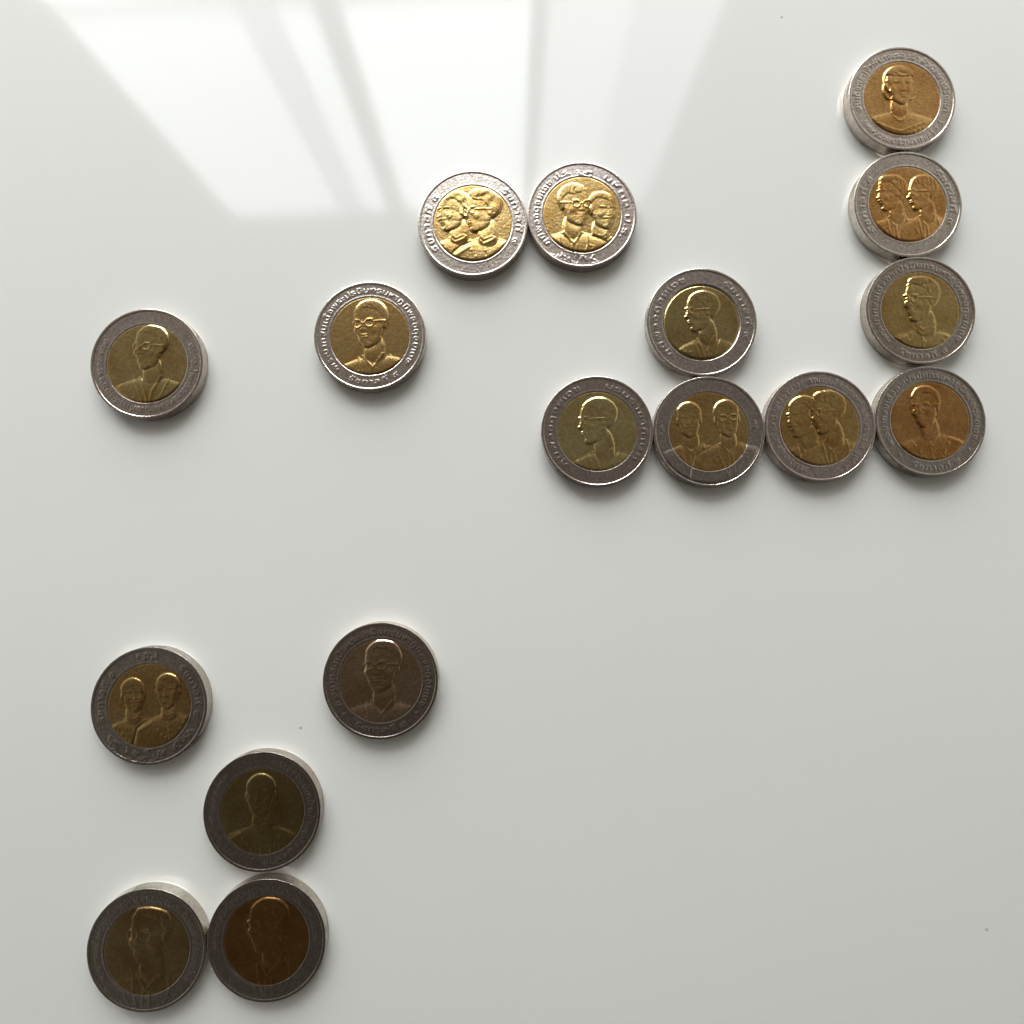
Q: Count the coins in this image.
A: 17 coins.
